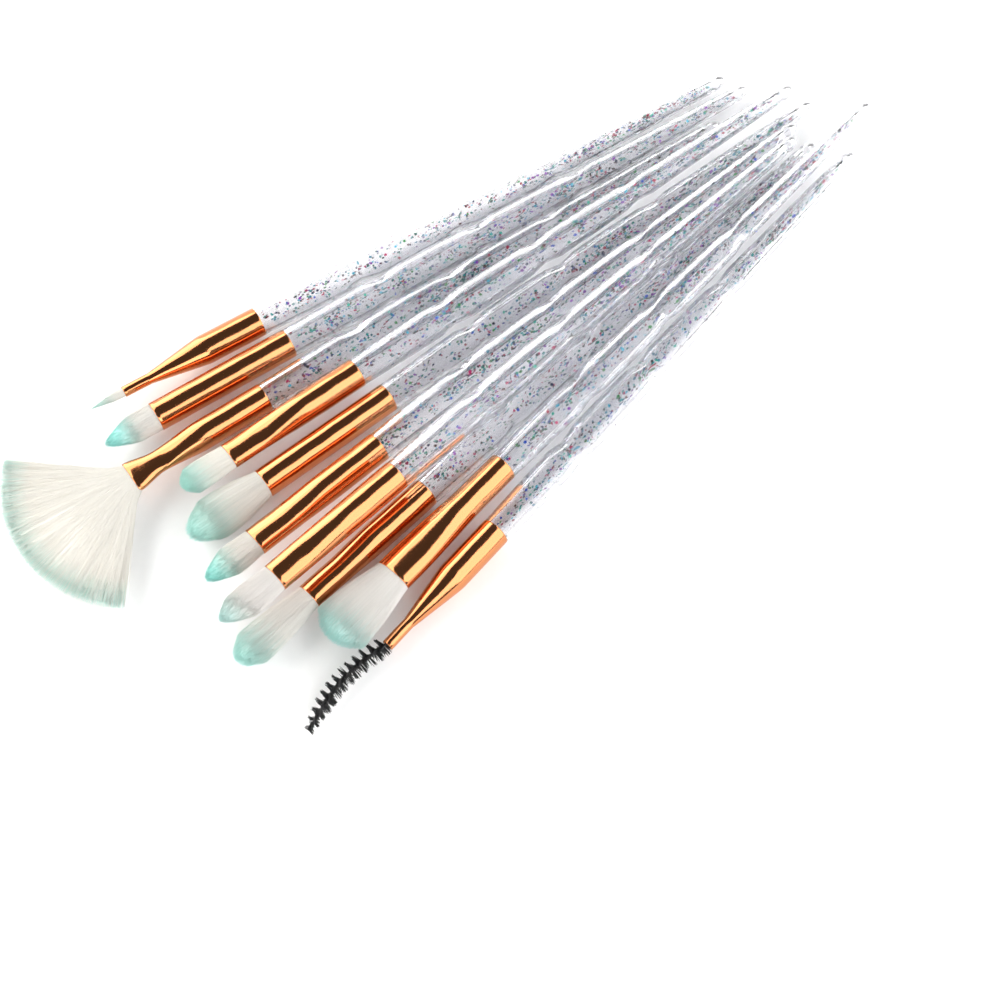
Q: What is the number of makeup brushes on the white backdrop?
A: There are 10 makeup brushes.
